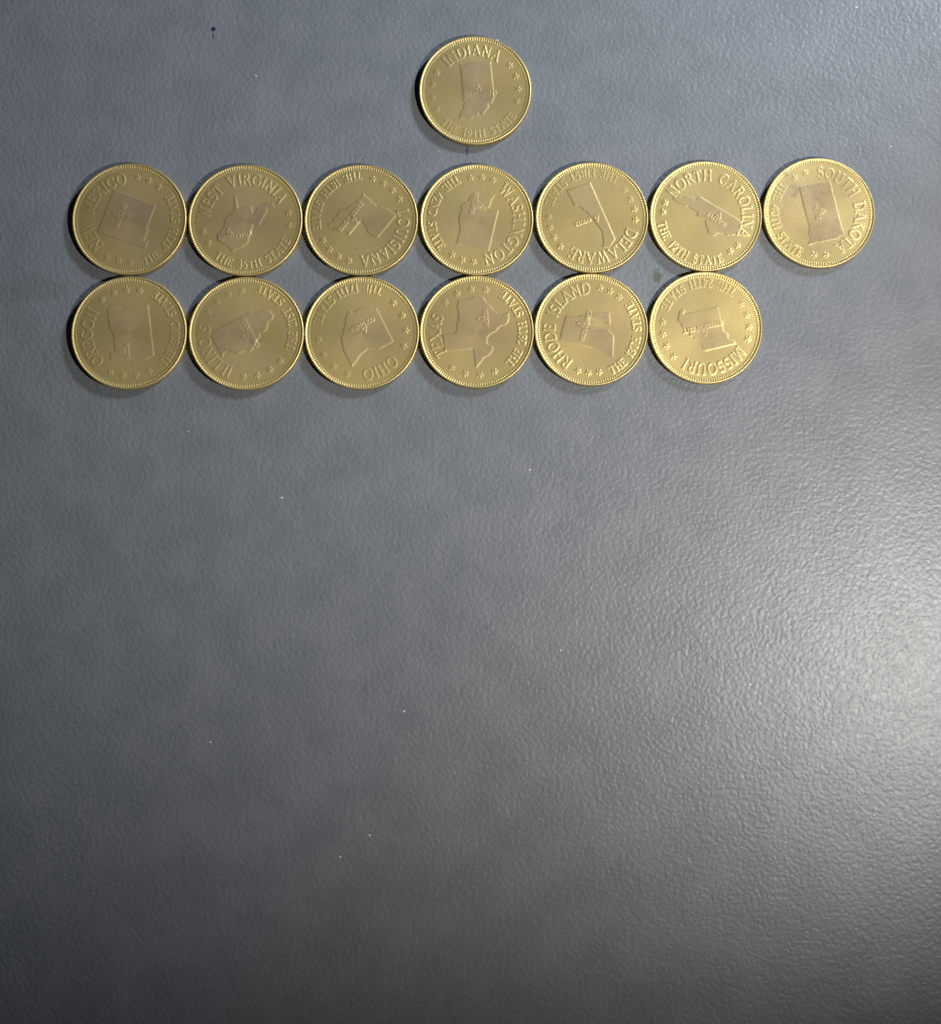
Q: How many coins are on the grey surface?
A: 14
